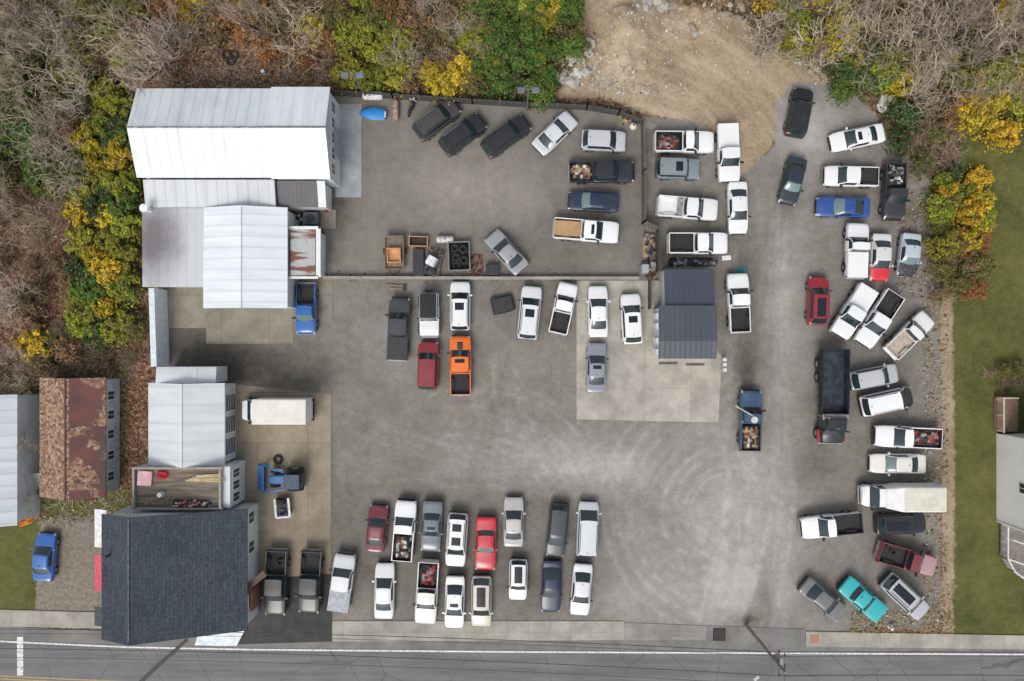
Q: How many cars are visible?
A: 44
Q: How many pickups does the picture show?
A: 26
